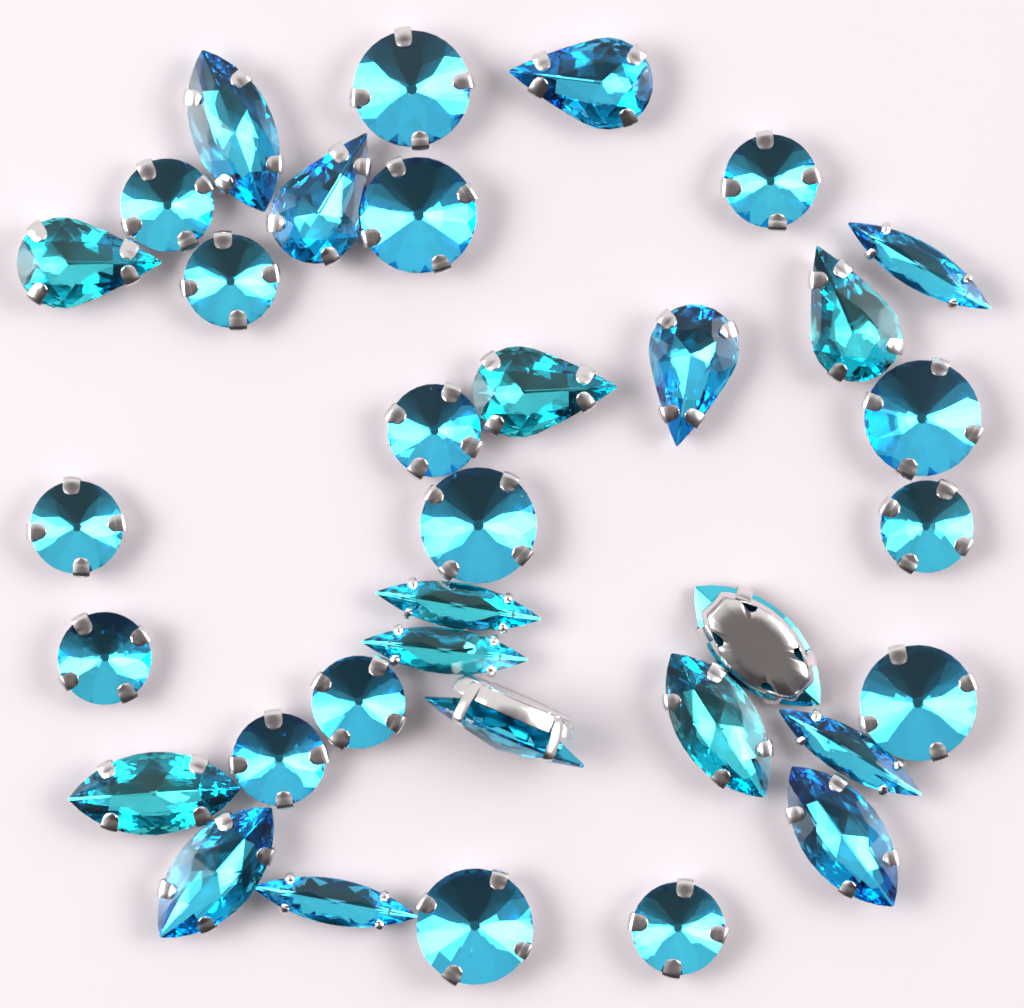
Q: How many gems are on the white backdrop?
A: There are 34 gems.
